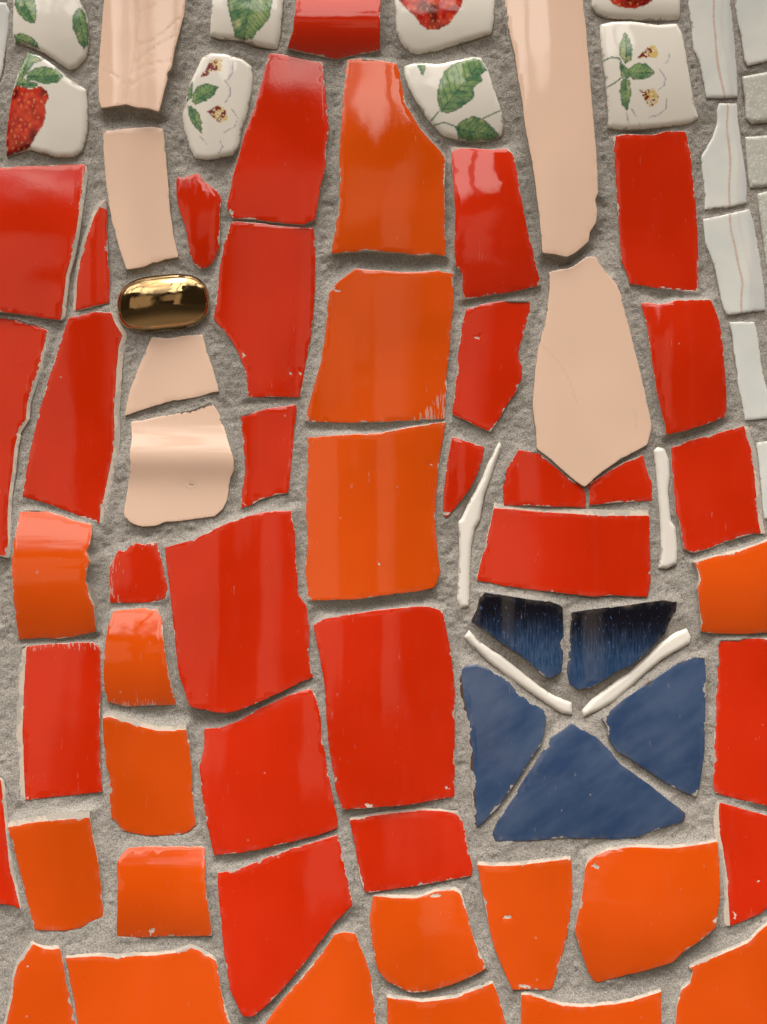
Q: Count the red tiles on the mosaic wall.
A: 28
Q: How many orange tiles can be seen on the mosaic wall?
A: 18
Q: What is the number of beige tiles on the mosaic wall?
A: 6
